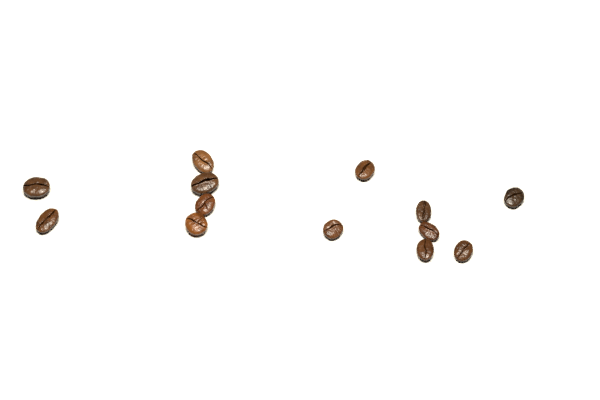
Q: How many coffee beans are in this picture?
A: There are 13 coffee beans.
